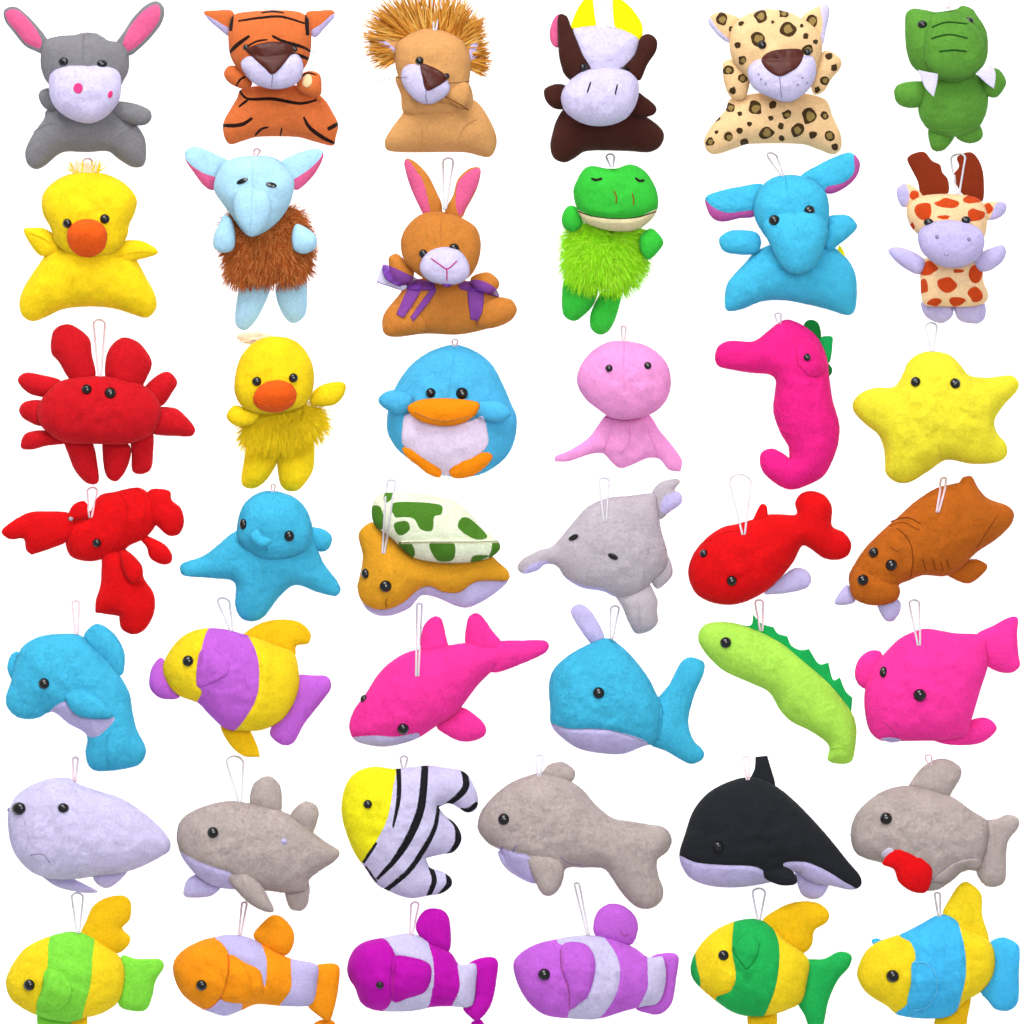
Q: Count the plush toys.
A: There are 42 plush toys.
